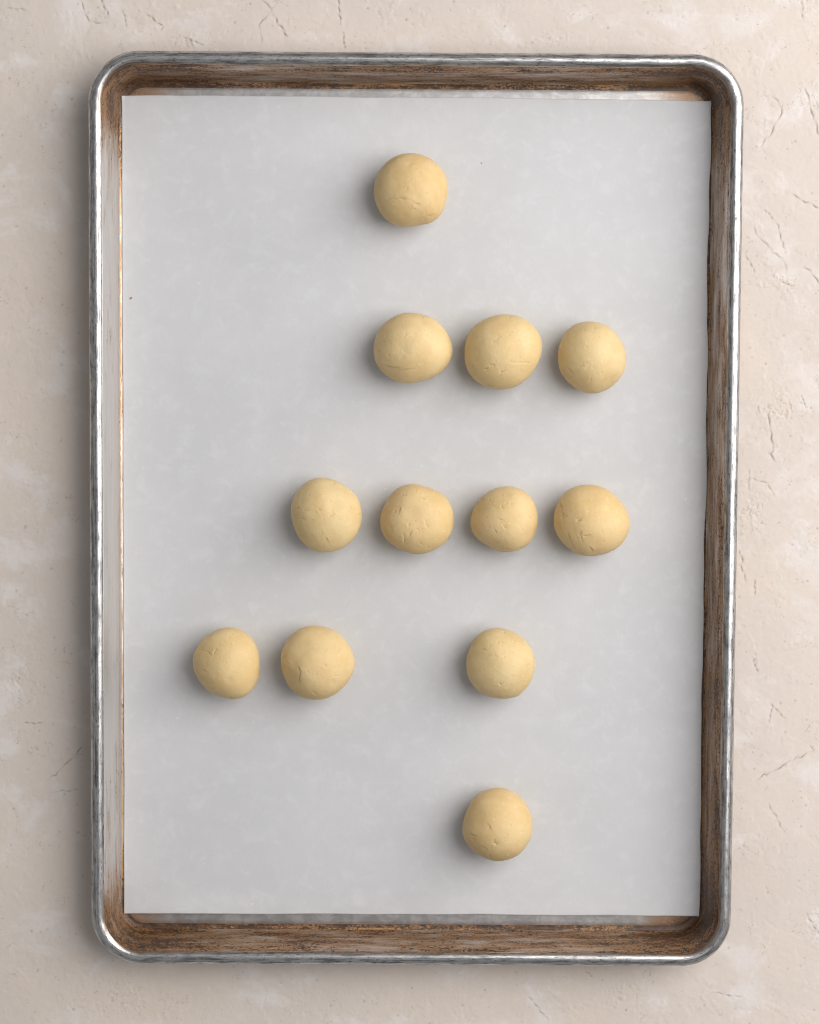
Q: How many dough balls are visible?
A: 12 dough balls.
